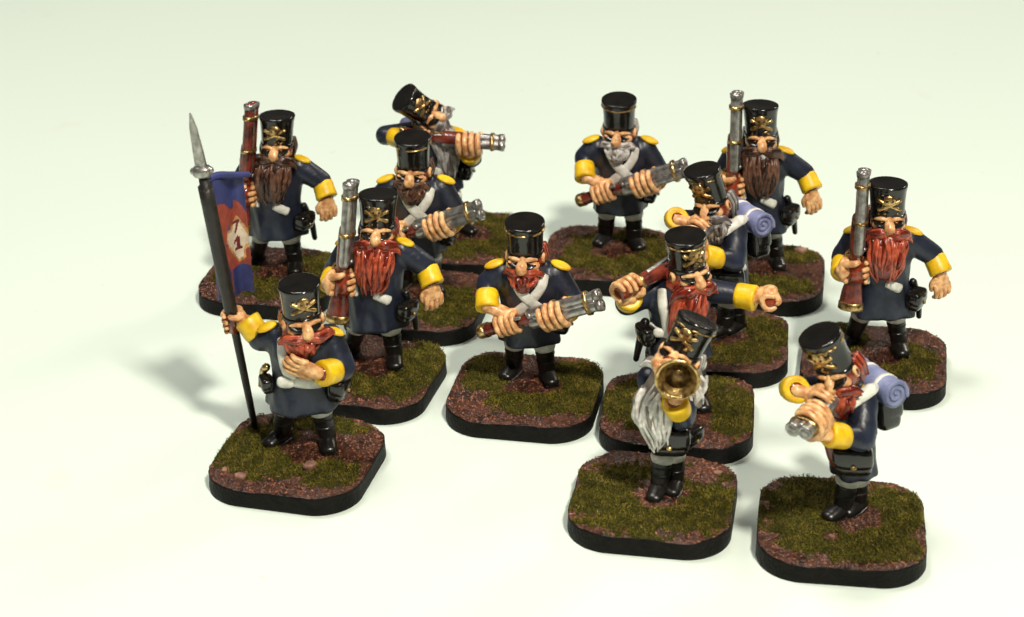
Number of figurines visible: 13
